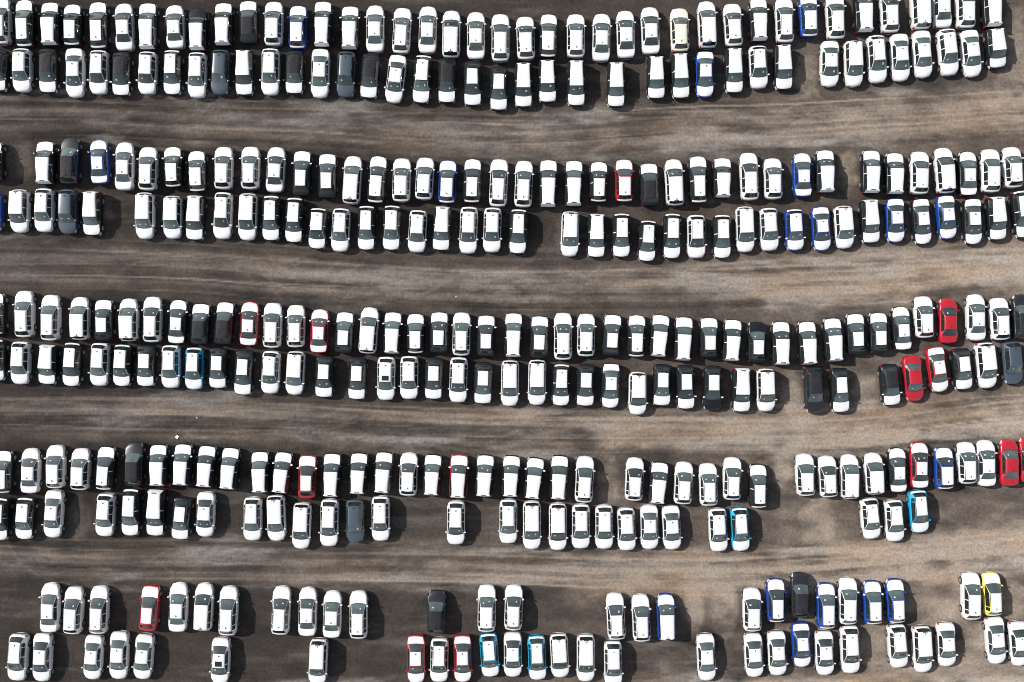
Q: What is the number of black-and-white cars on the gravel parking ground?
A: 141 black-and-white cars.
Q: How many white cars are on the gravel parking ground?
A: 172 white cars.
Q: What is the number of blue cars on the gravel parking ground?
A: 18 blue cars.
